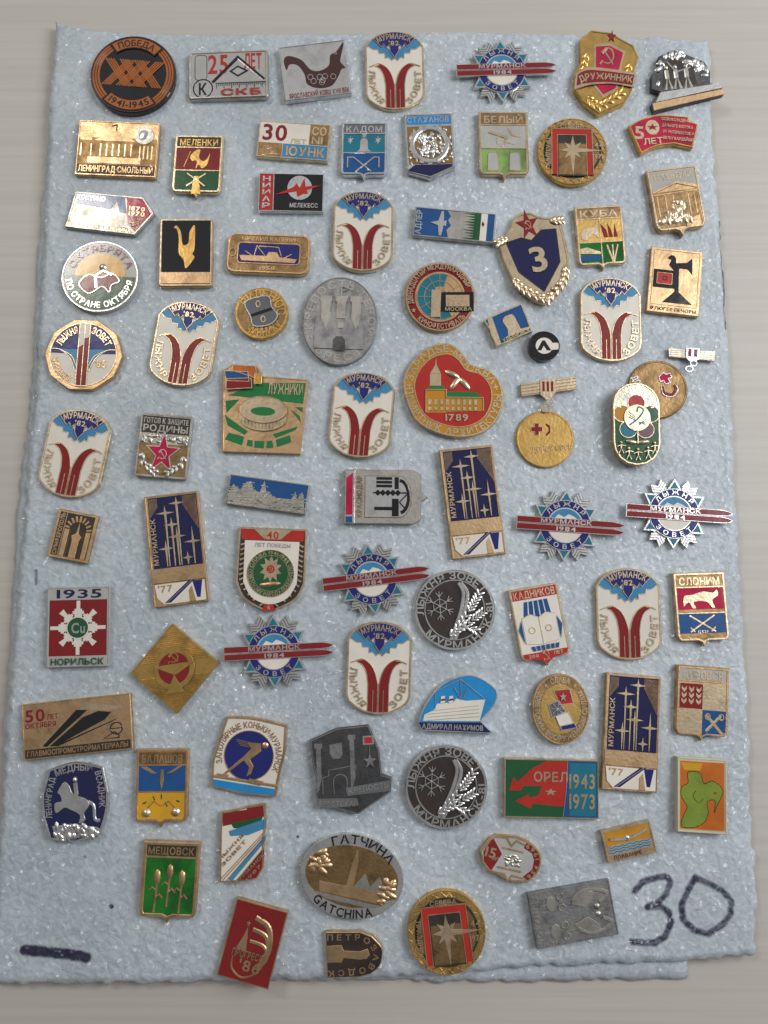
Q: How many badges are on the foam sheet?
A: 80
